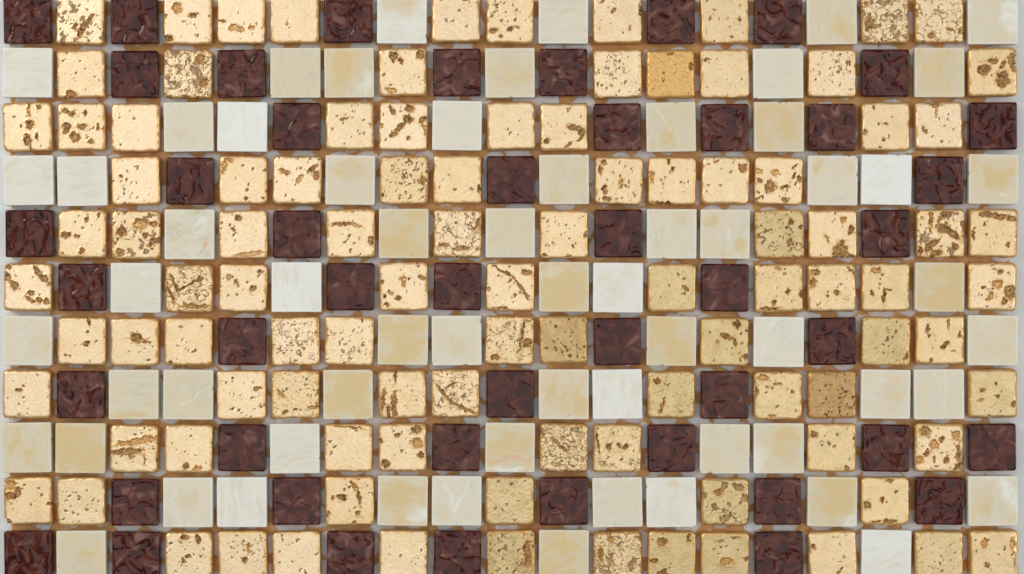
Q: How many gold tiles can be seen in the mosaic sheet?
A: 100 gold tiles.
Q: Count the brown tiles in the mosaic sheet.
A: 47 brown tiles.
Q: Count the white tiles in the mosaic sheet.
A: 62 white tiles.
